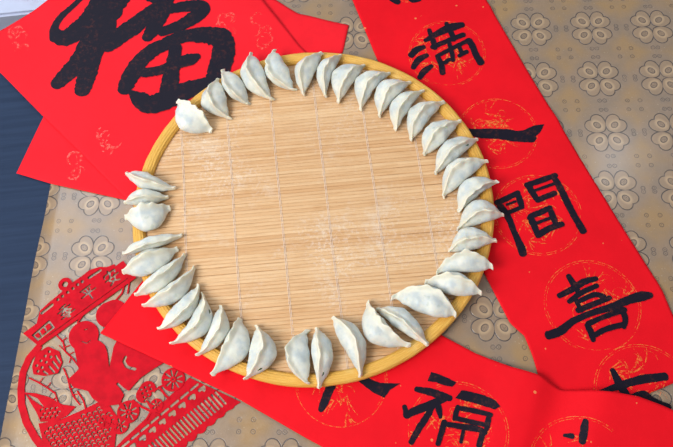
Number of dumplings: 38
